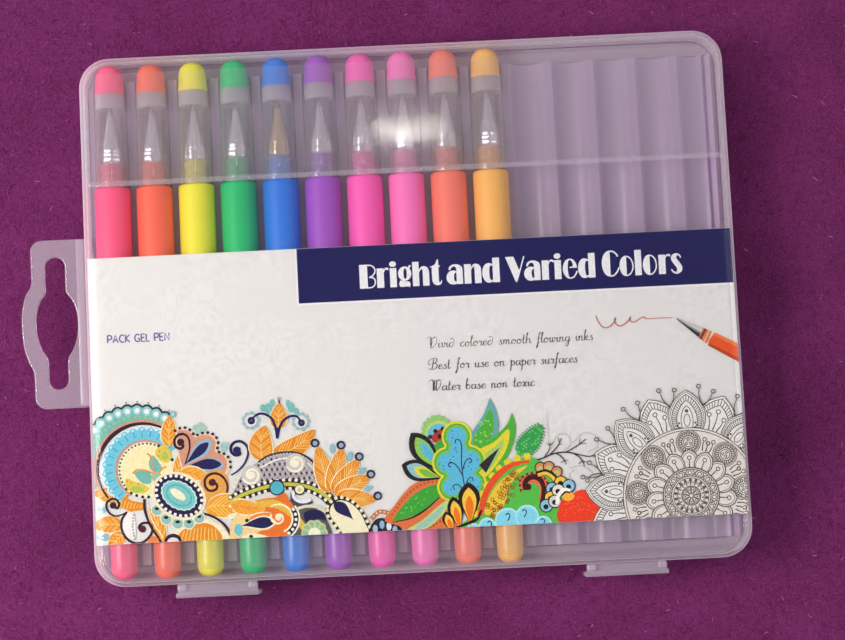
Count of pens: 10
